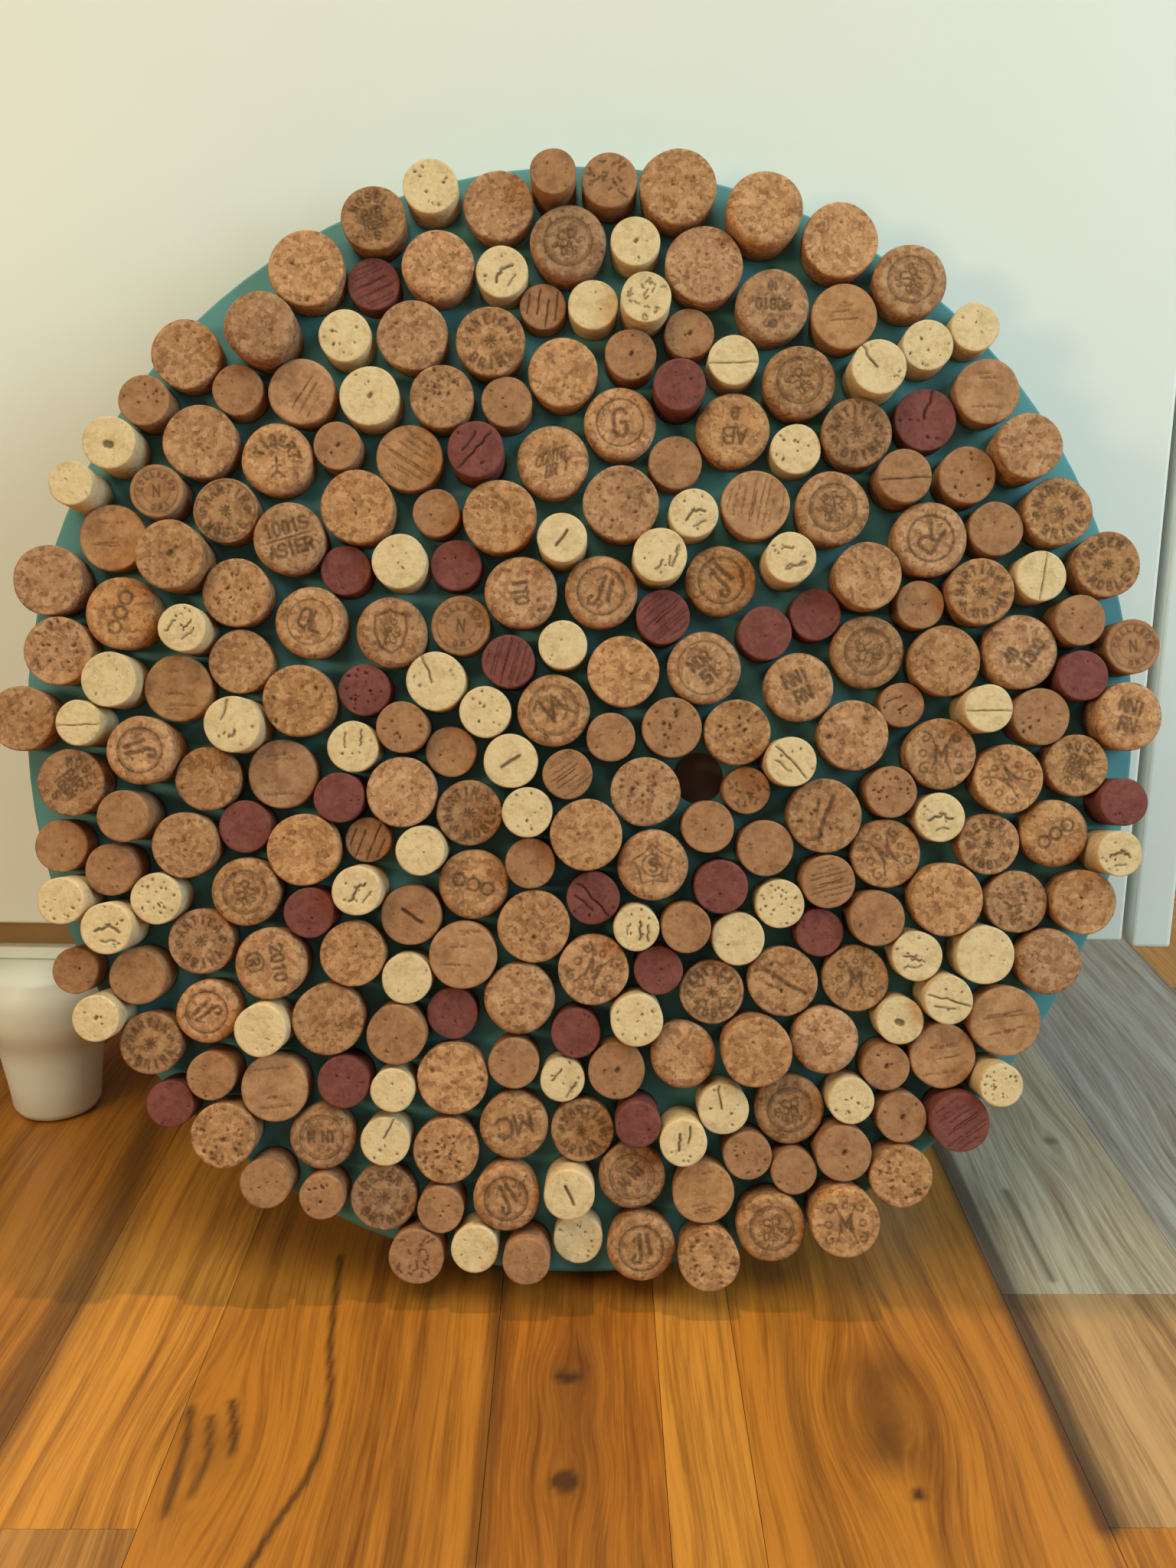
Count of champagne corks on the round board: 125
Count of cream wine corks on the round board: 60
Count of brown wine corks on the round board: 55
